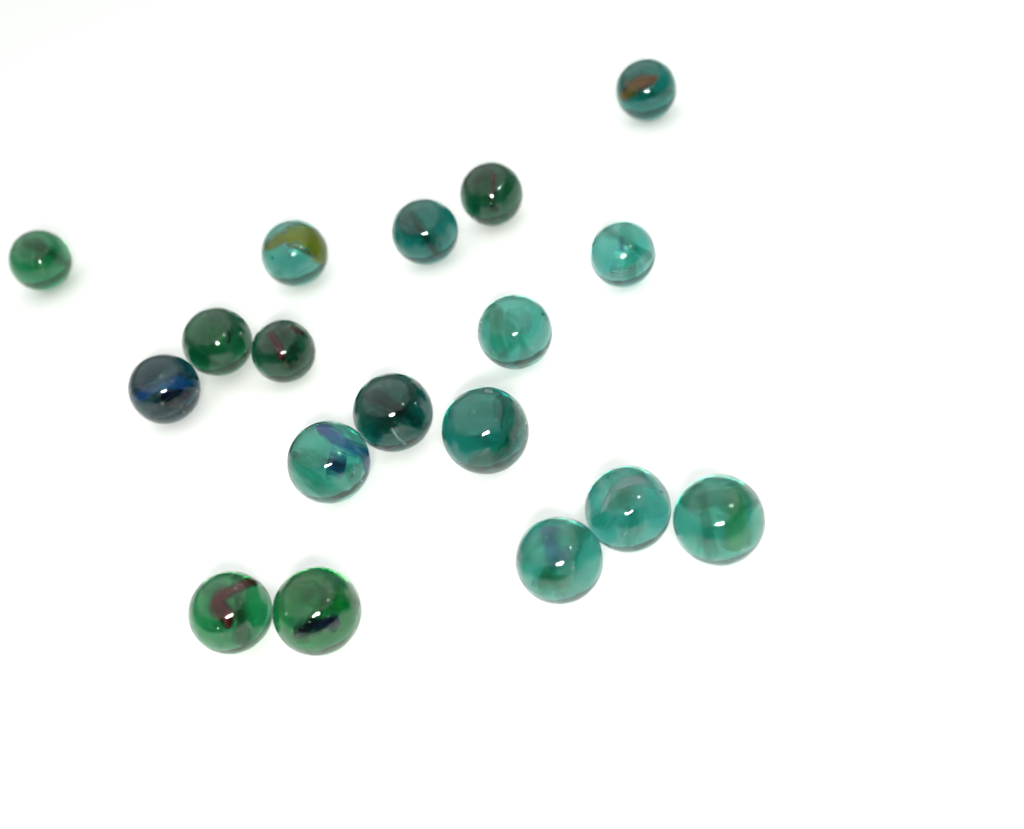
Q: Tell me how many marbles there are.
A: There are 18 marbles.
